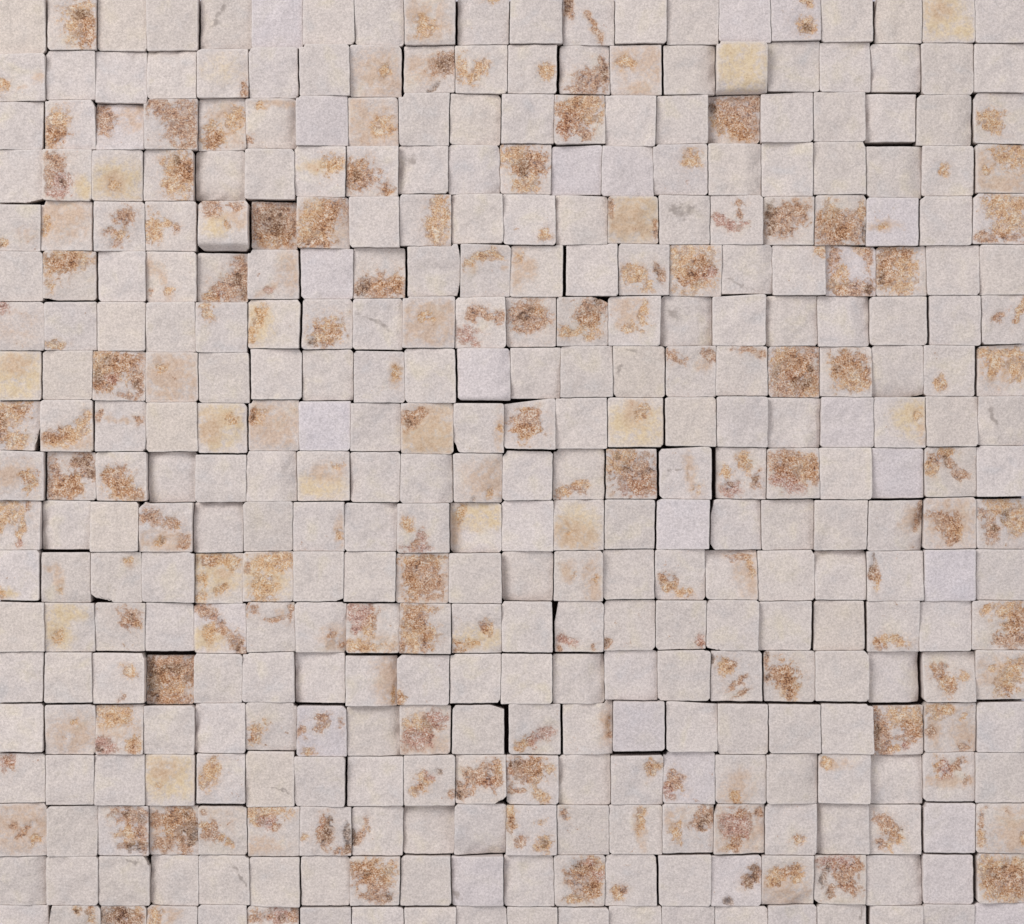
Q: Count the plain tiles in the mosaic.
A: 192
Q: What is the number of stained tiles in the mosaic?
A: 188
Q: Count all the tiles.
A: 380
